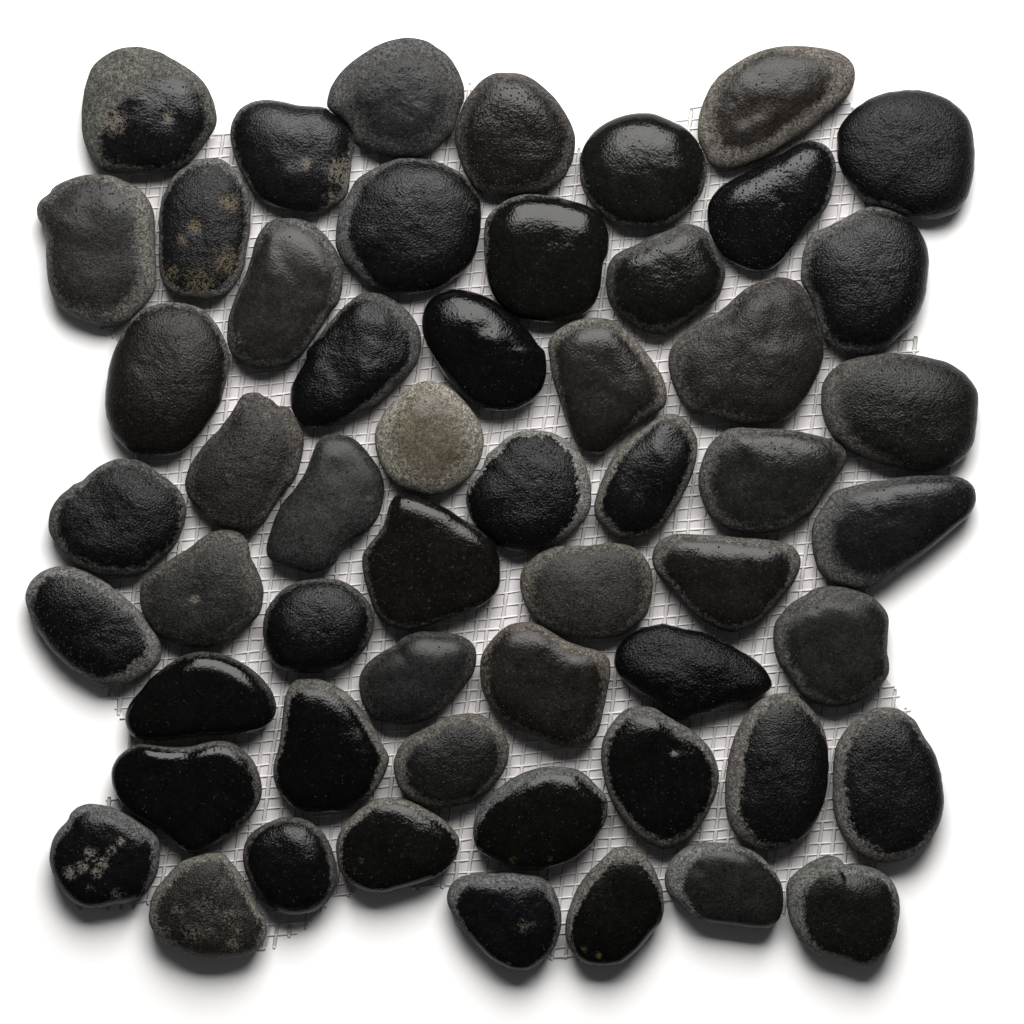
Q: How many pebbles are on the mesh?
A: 55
